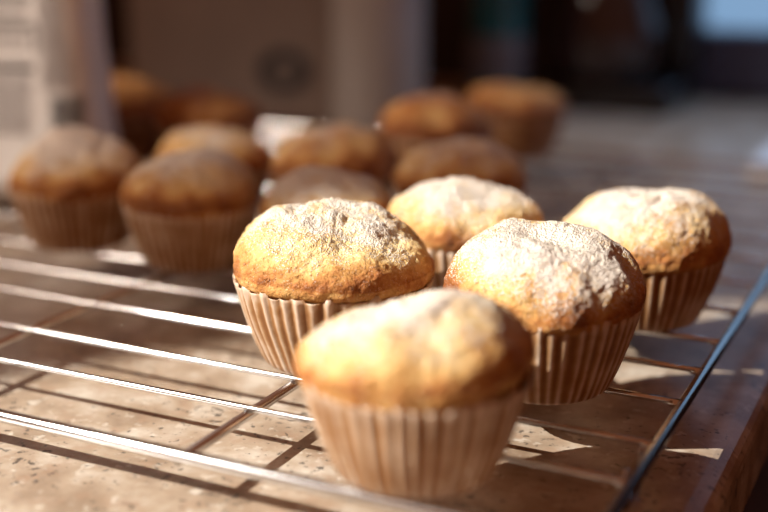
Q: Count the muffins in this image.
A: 15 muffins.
